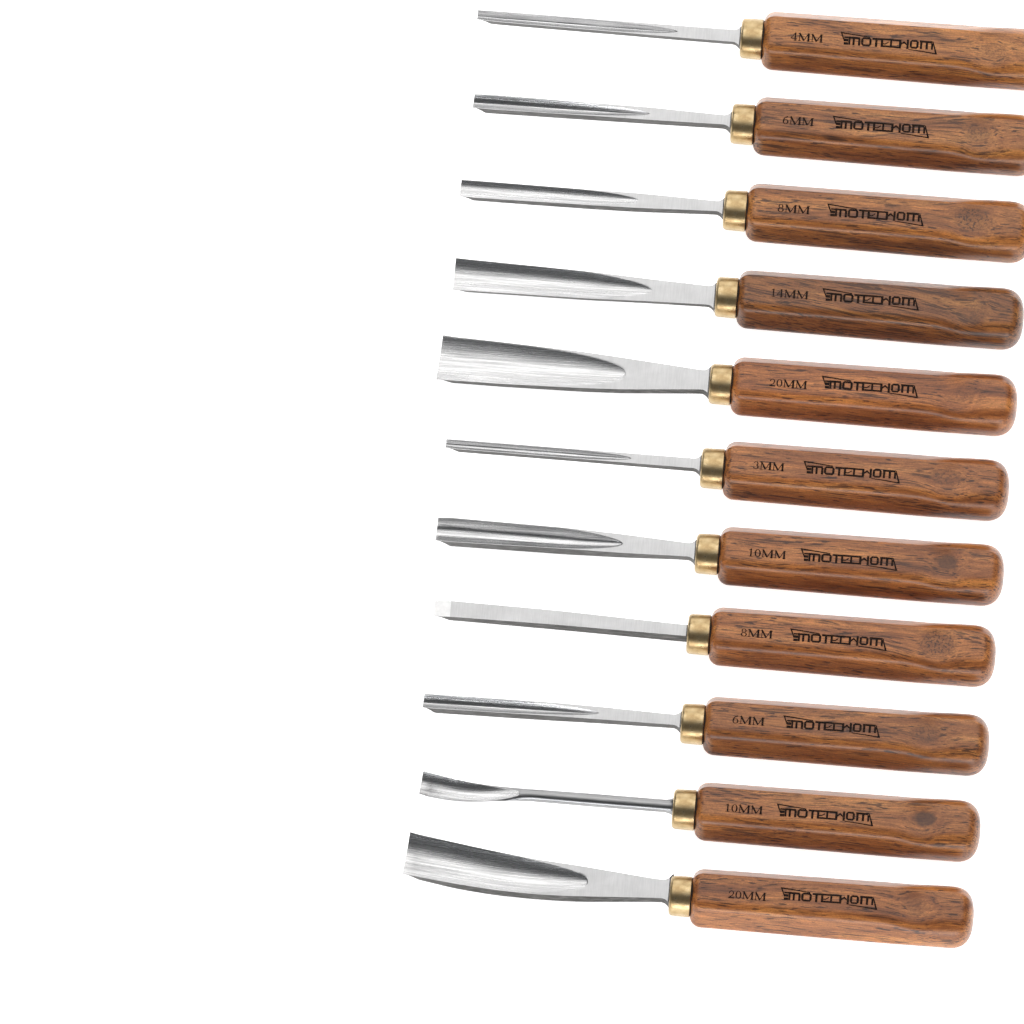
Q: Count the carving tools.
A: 11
